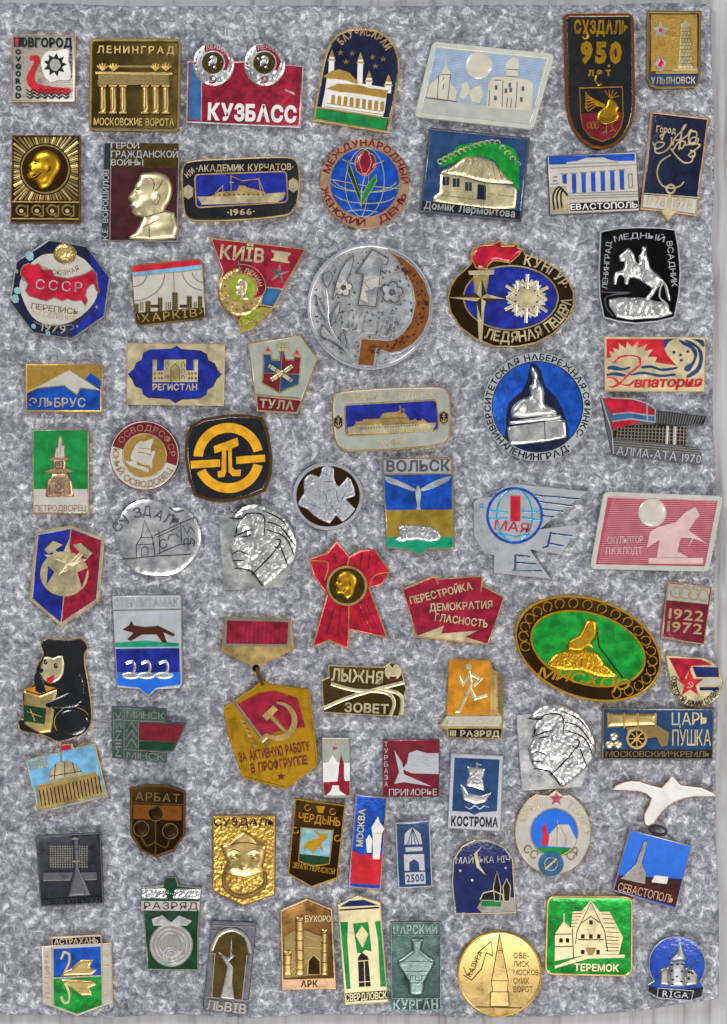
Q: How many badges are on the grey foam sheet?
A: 72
